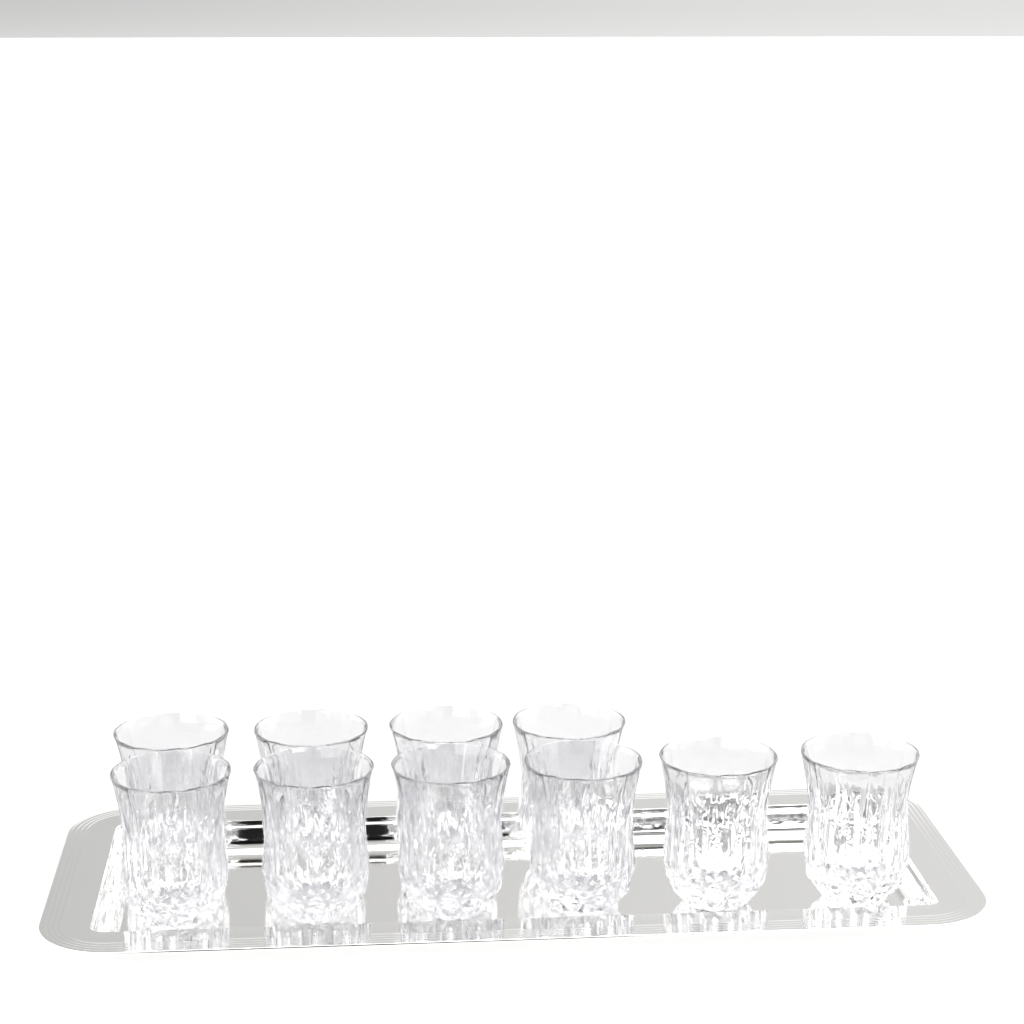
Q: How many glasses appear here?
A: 10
